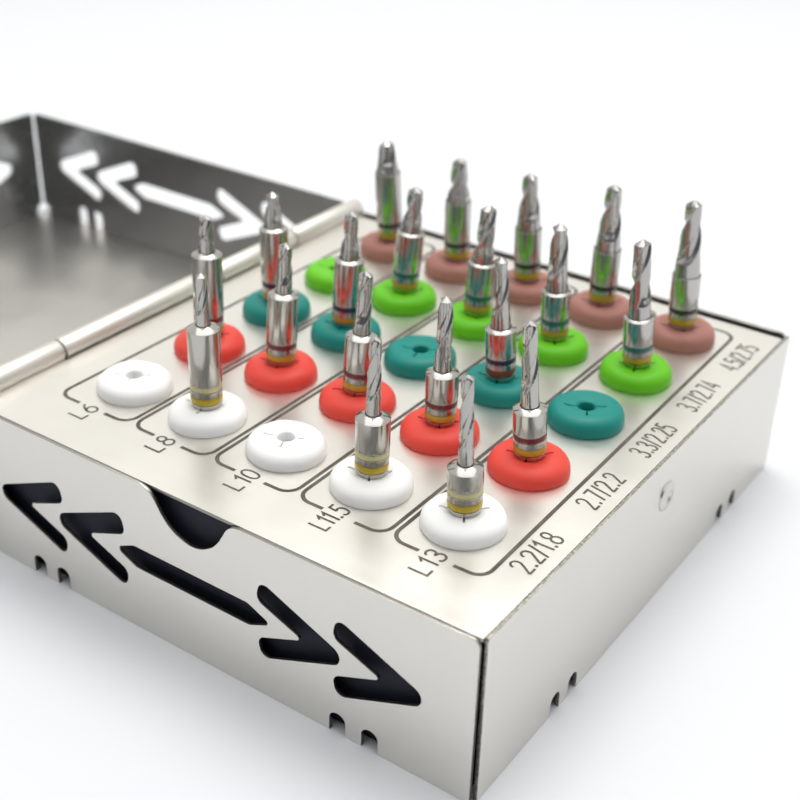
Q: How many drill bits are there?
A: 20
